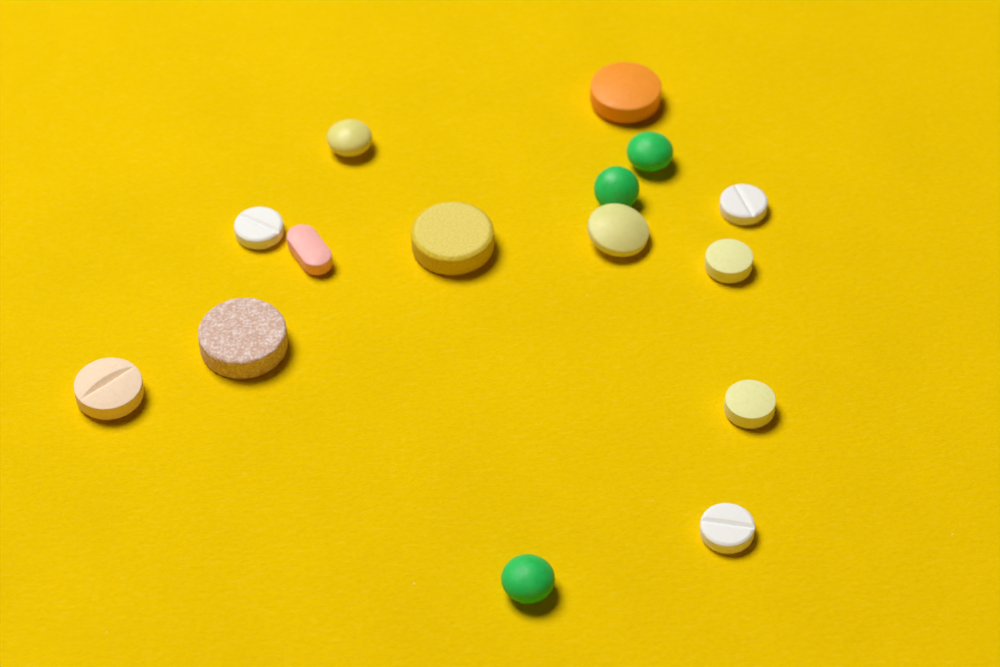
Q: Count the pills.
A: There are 15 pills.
